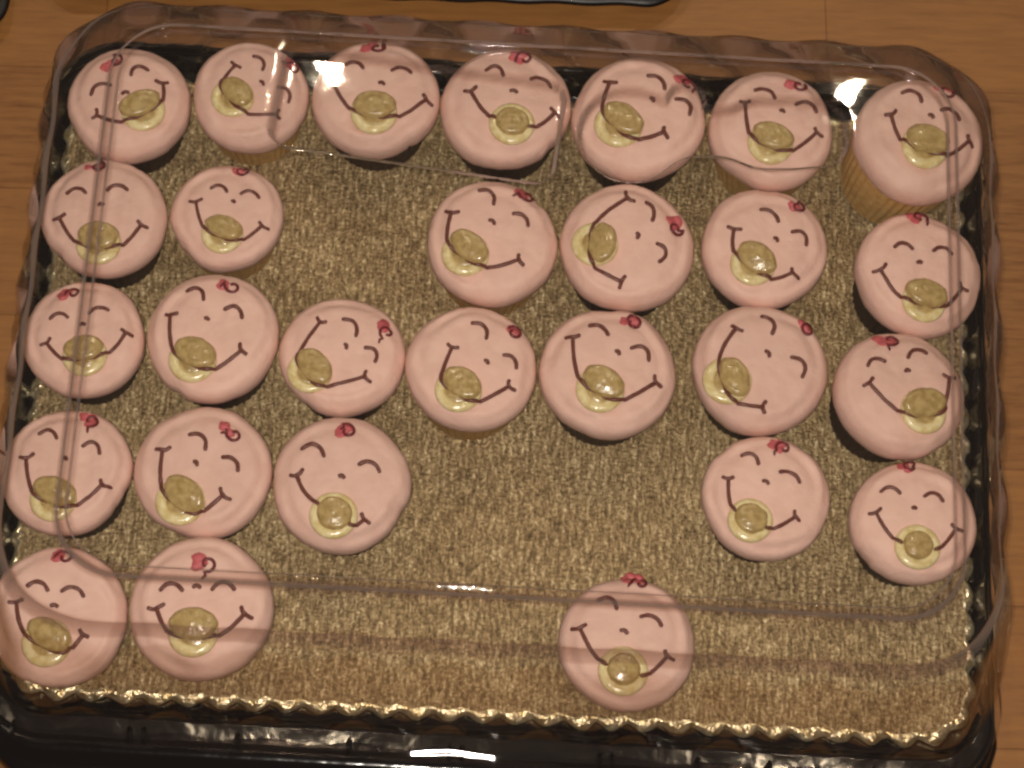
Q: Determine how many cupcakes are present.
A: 28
